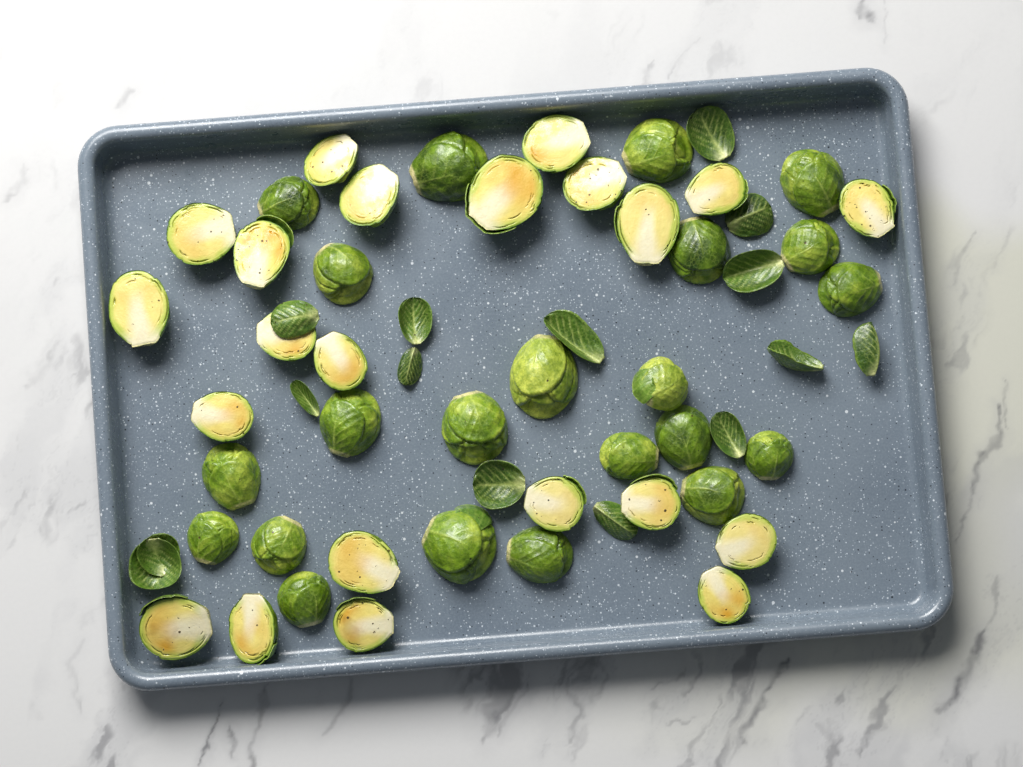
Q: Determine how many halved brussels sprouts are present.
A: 44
